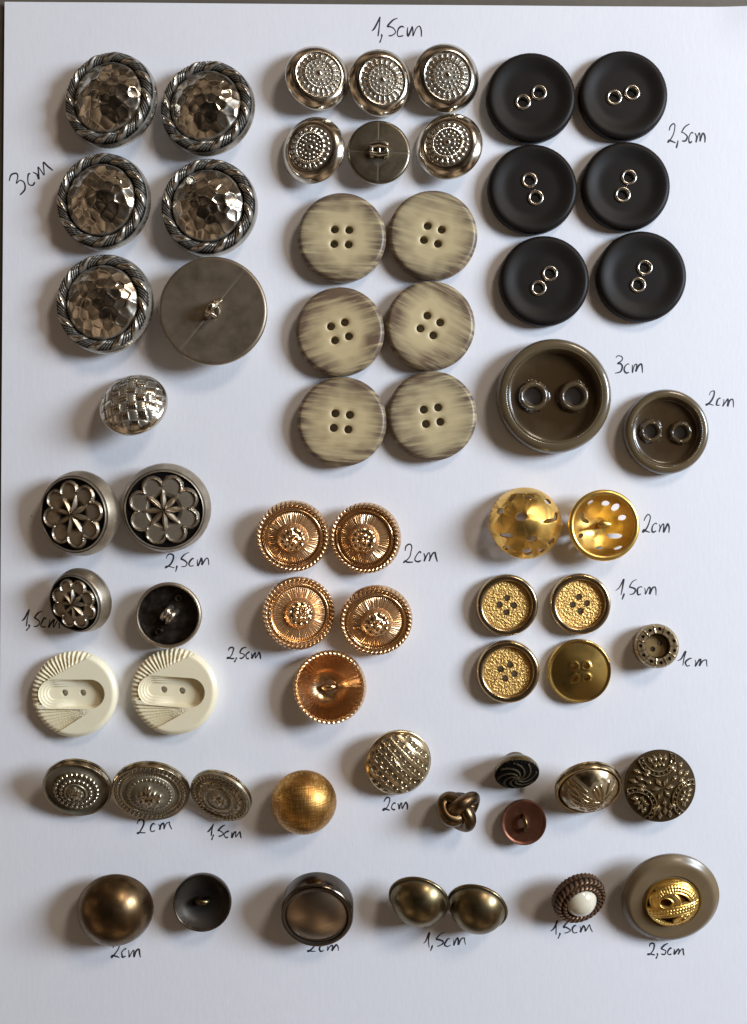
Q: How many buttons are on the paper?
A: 62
